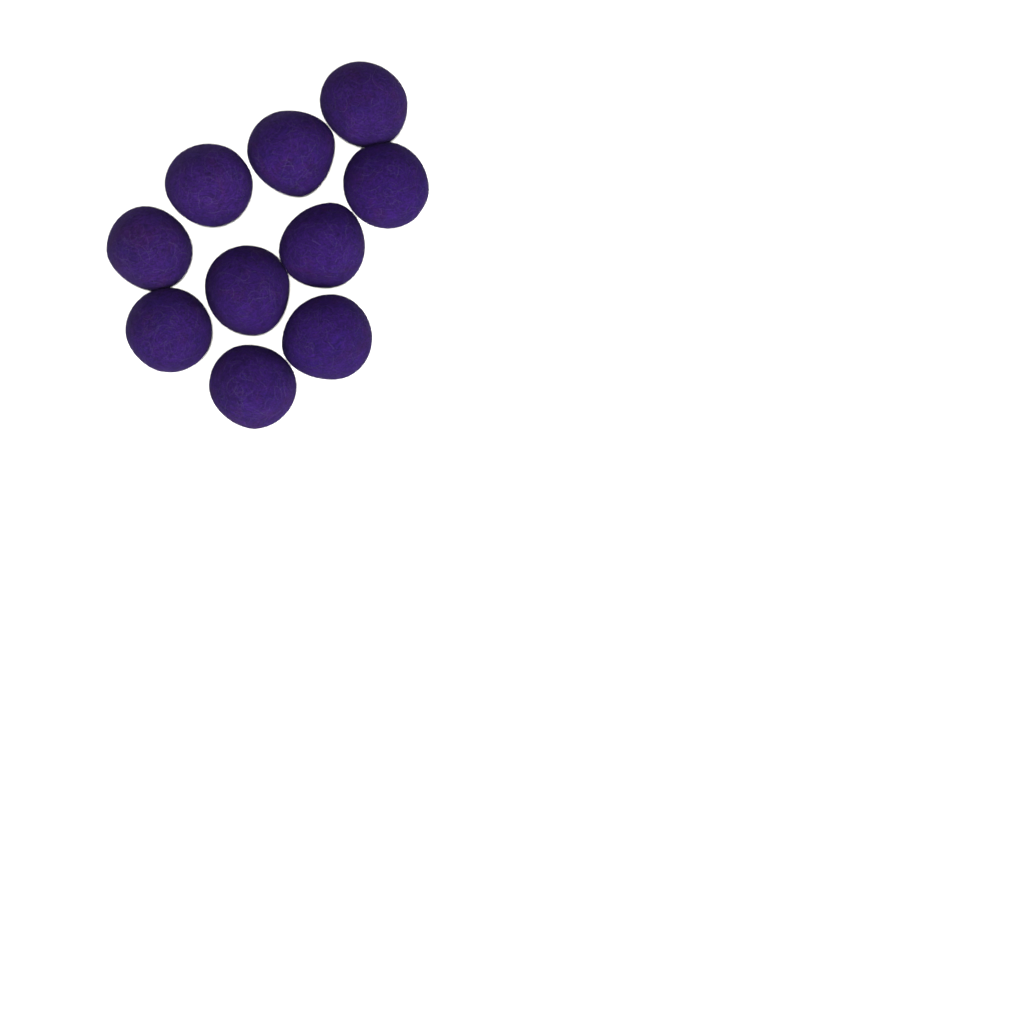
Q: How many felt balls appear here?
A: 10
